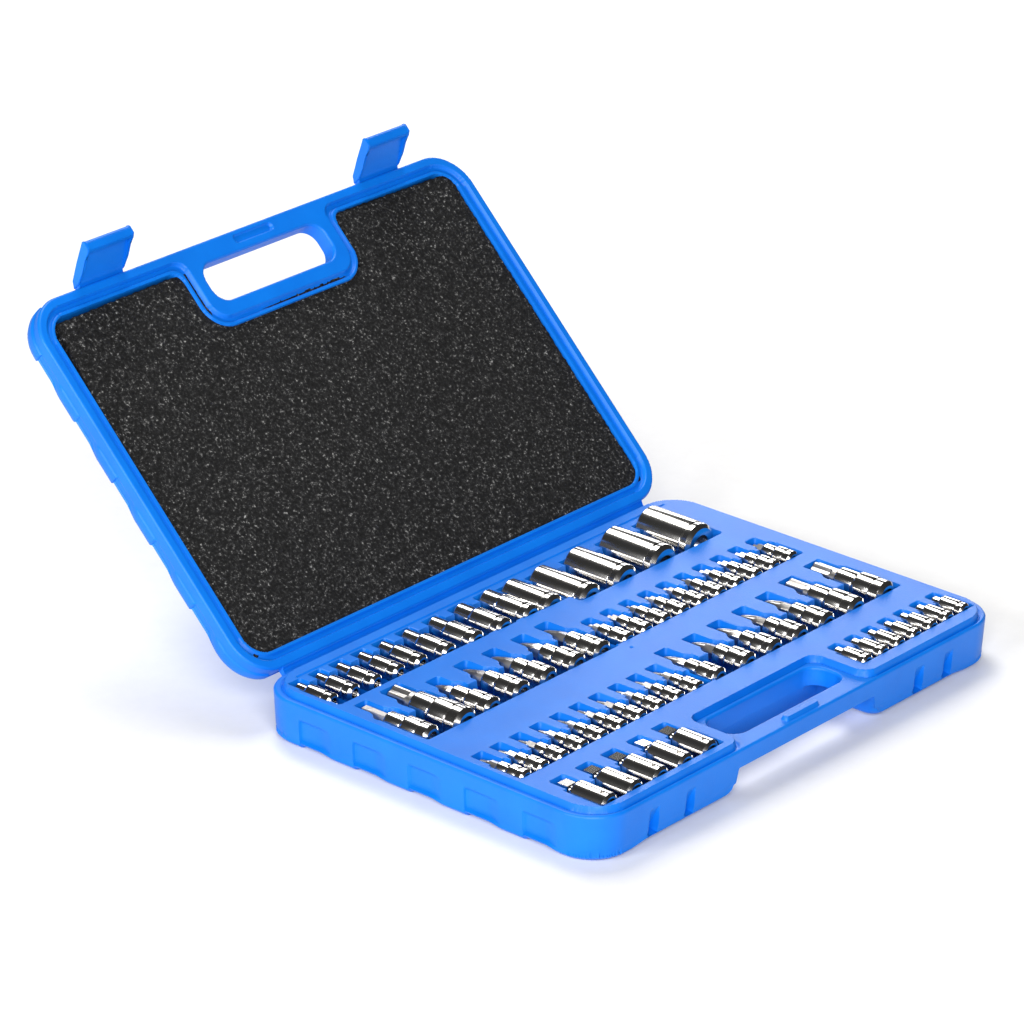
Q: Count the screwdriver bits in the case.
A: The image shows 34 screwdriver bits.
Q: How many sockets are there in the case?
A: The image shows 21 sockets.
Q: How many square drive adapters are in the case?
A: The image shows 5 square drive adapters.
